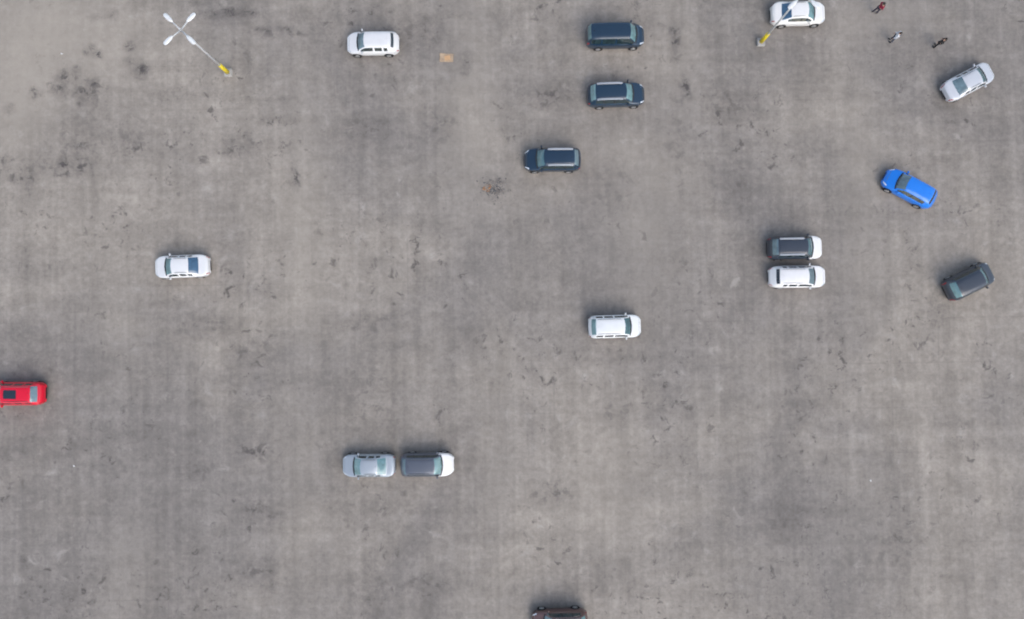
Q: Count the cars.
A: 16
